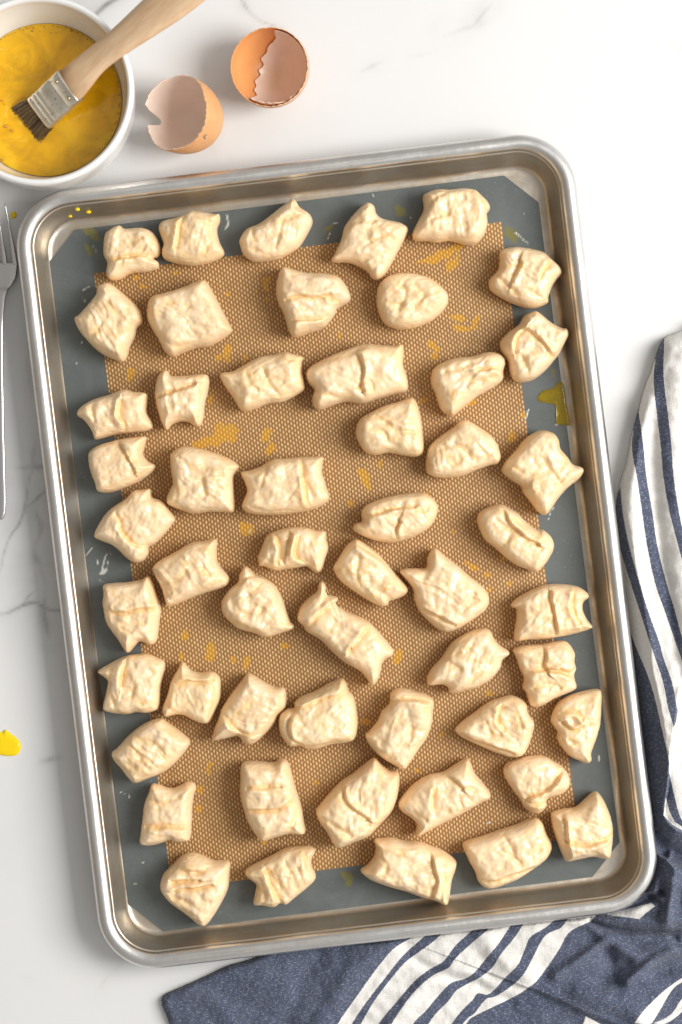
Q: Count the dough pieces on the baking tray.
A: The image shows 53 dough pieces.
